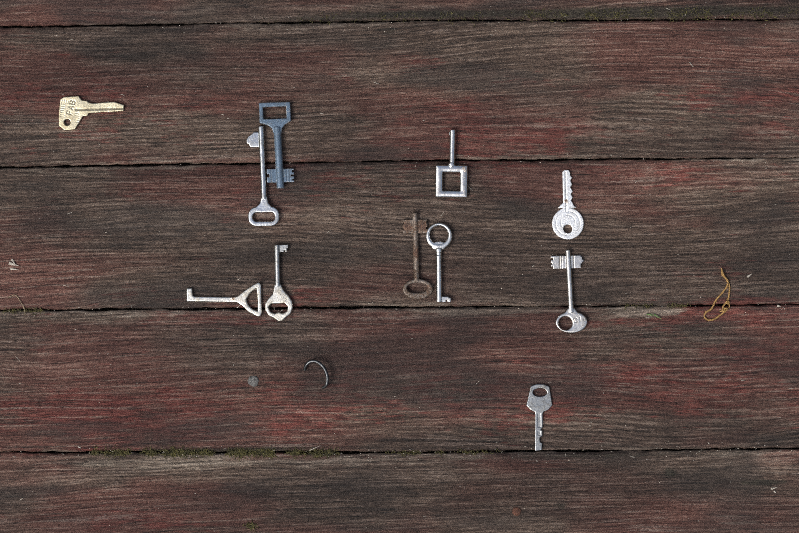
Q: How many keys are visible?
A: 11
